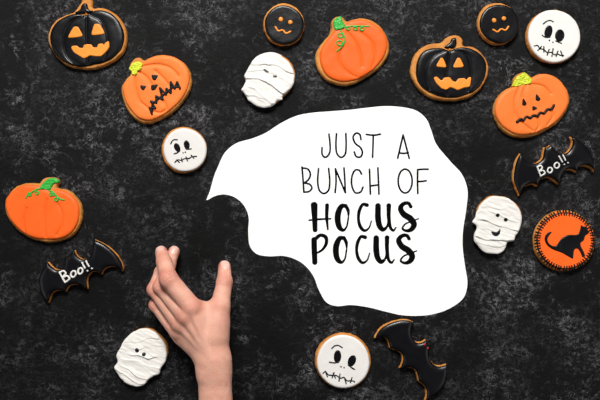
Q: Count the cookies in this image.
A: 18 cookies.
